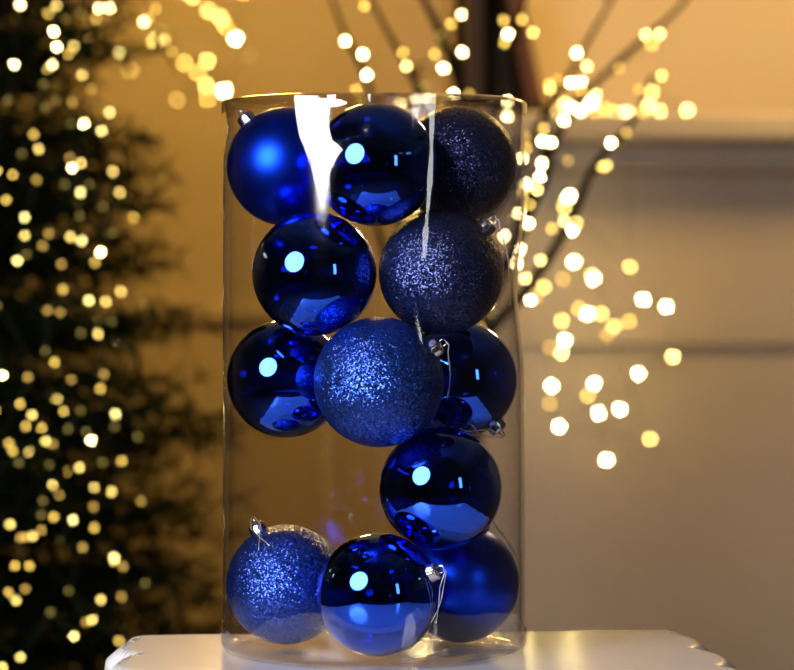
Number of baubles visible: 12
